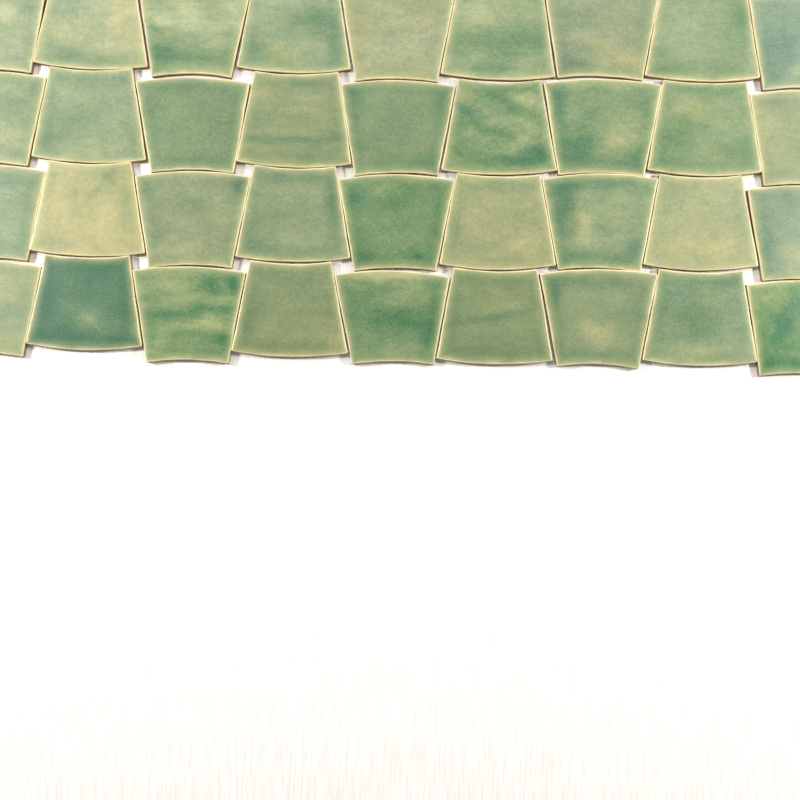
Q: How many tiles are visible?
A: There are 36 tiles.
